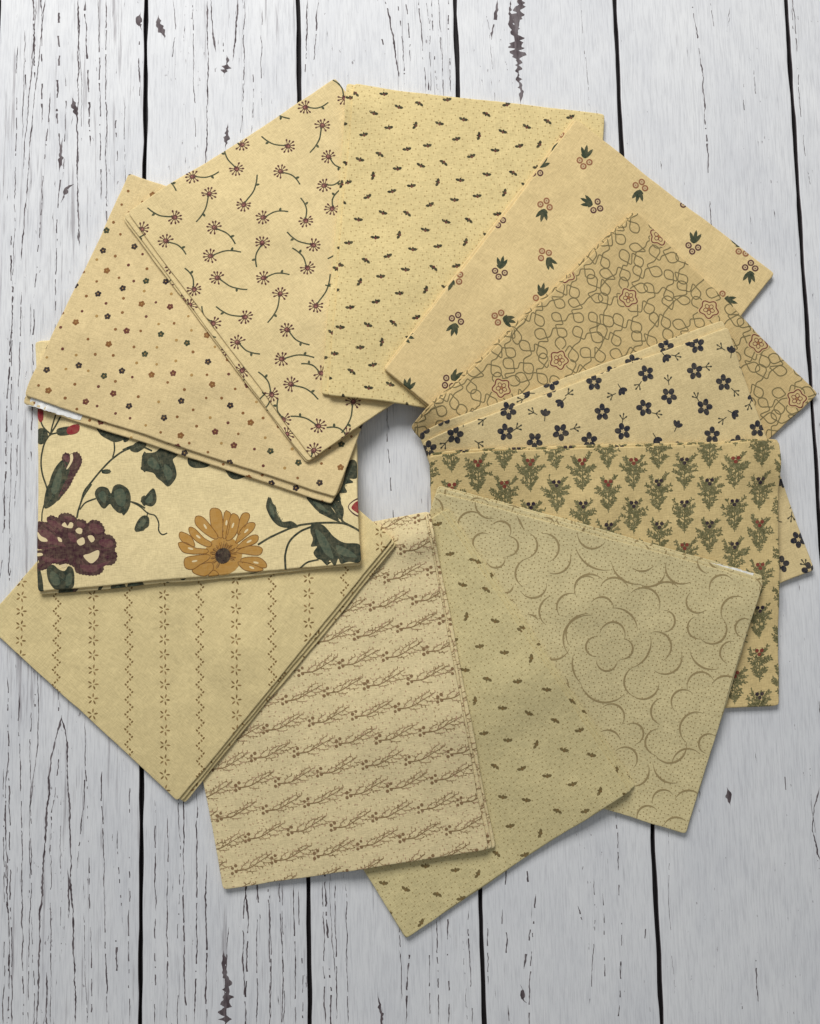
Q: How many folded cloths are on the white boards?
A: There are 12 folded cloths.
